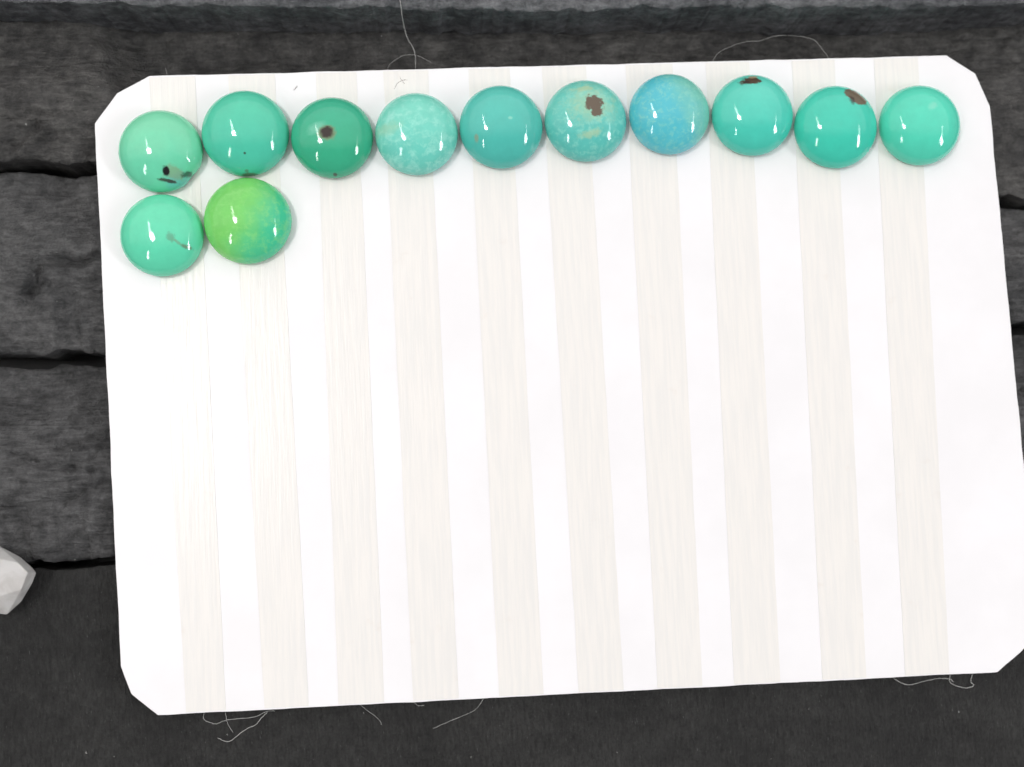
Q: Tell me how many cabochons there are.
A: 12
